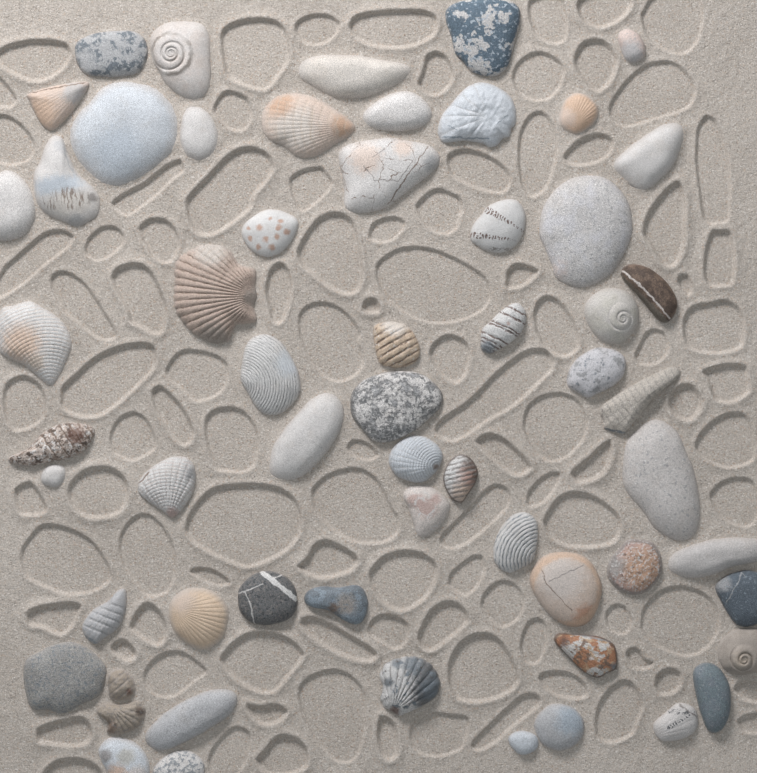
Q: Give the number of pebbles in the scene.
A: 30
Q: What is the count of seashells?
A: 29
